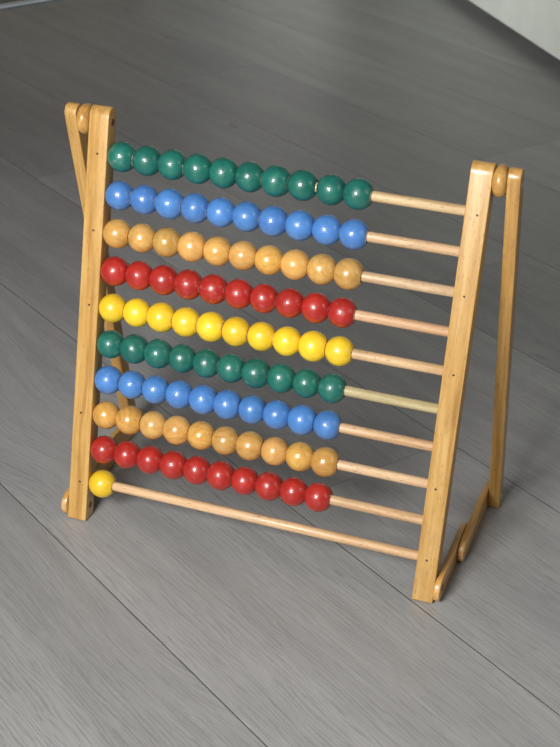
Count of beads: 91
